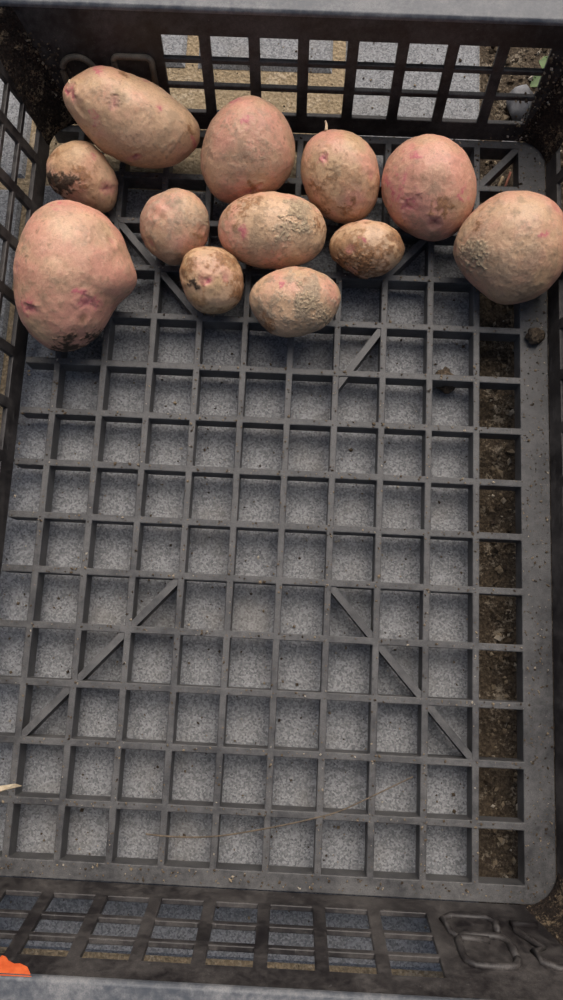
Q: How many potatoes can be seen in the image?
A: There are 12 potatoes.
